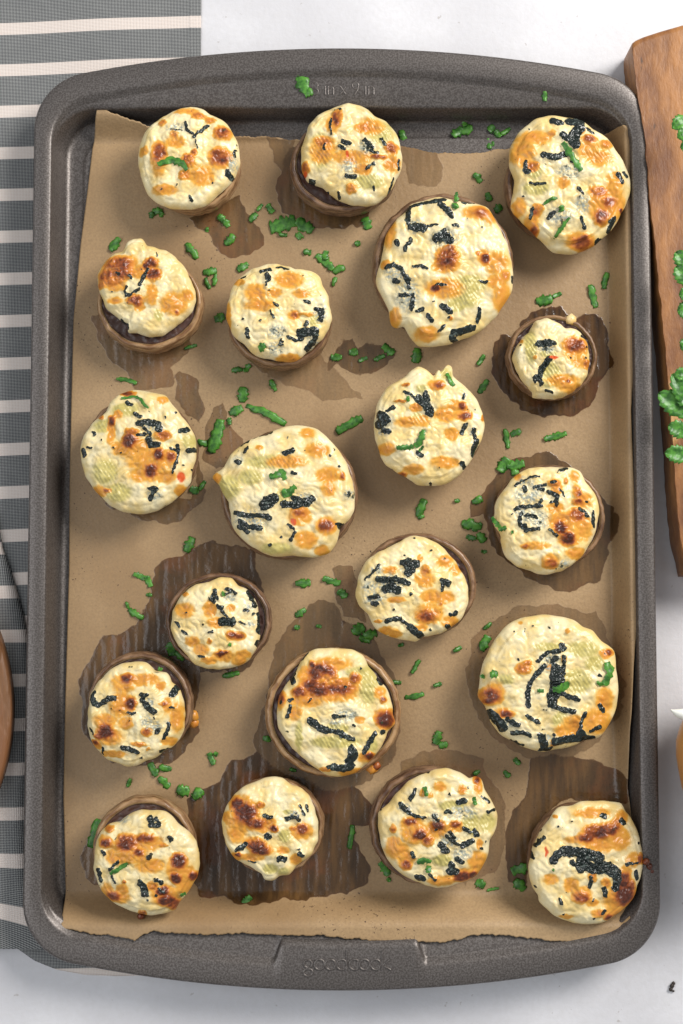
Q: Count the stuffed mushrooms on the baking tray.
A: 20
